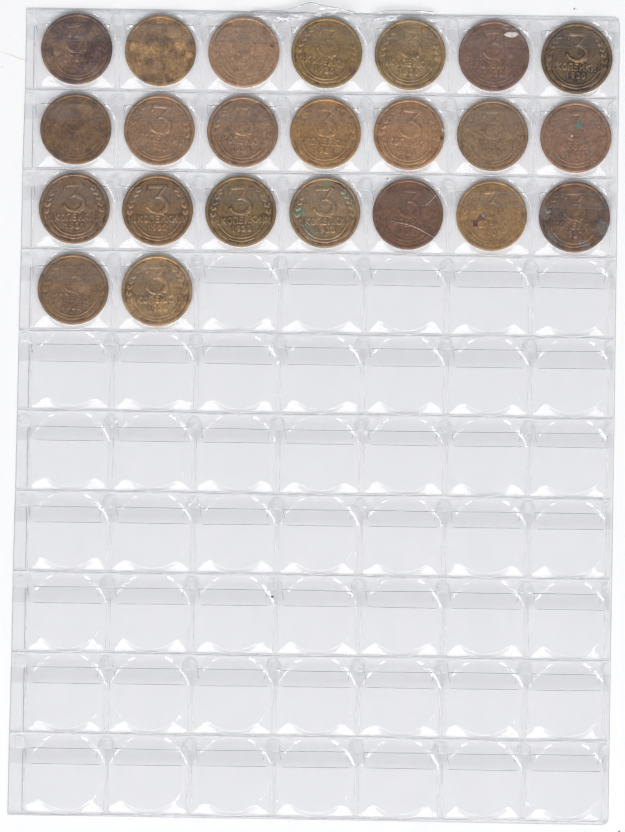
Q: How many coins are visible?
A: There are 23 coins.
